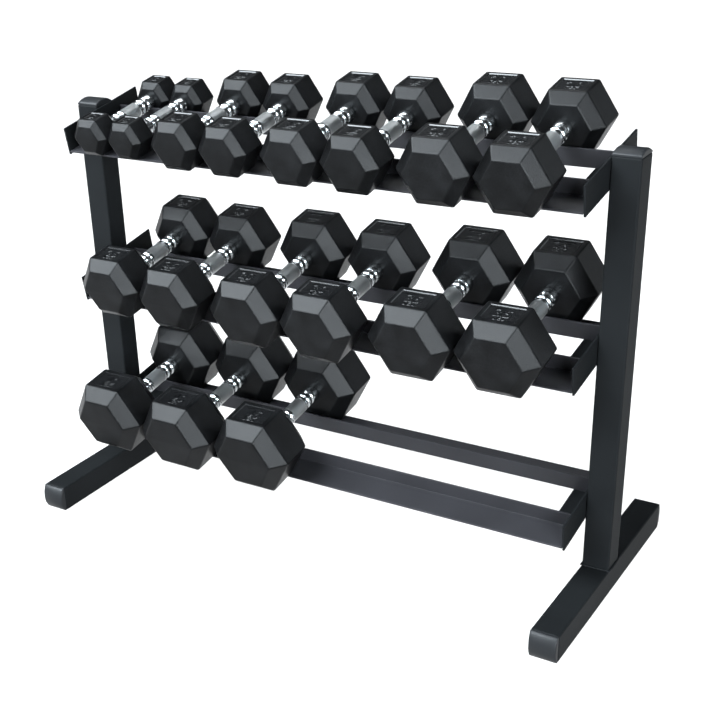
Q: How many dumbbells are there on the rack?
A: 17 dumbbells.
